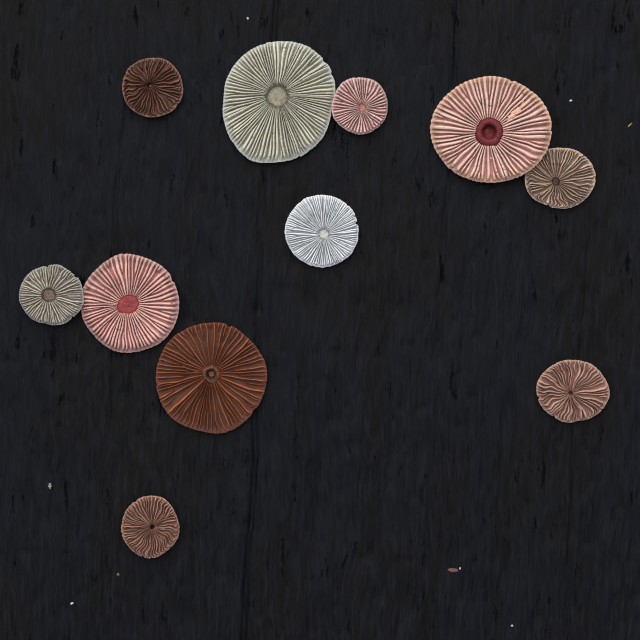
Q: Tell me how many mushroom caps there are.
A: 11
